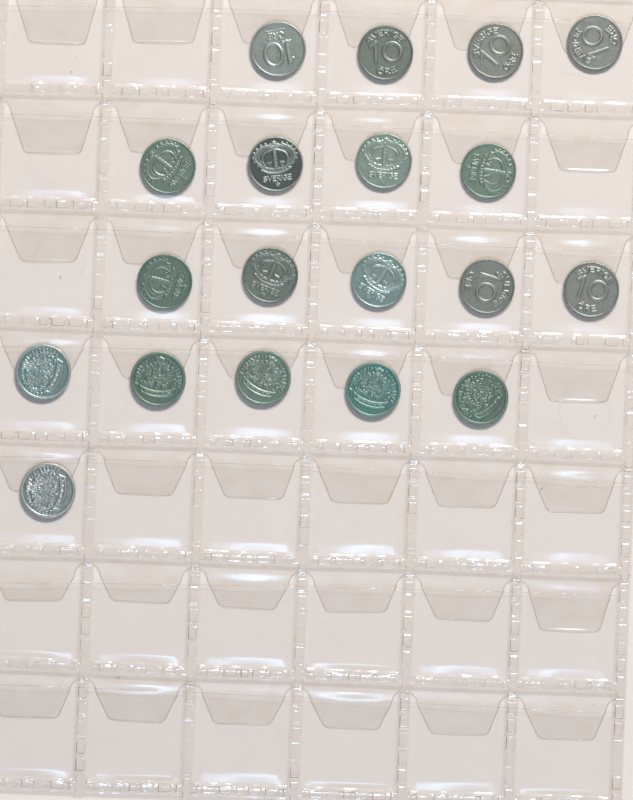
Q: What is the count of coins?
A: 19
